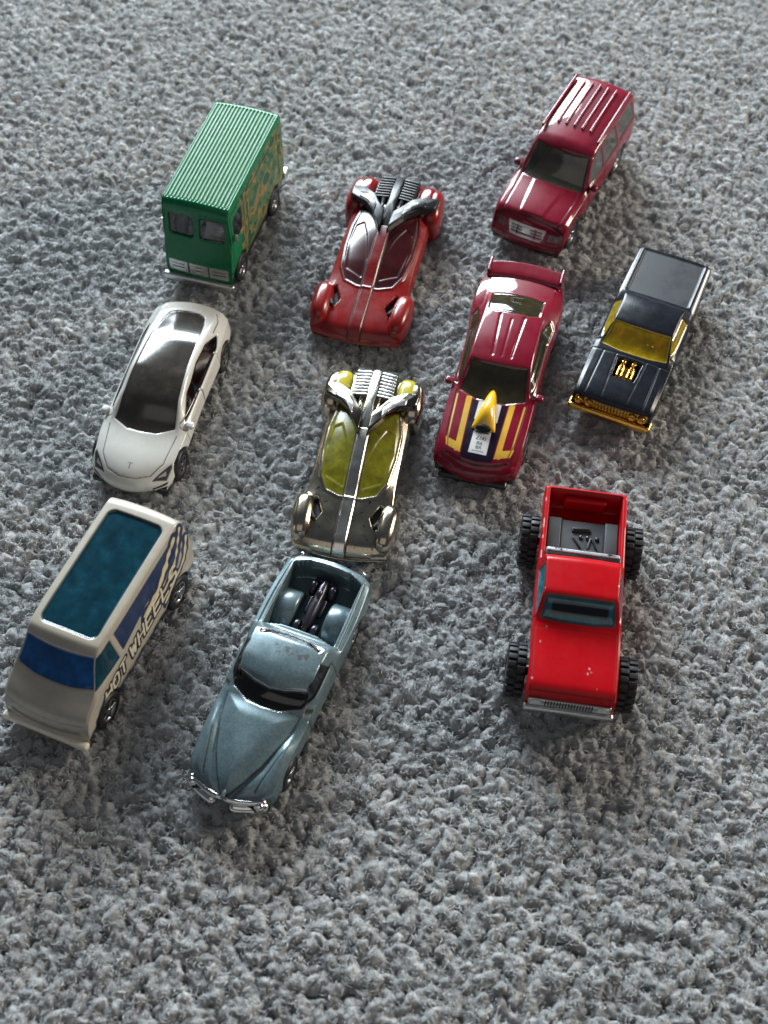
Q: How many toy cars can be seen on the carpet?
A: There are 10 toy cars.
